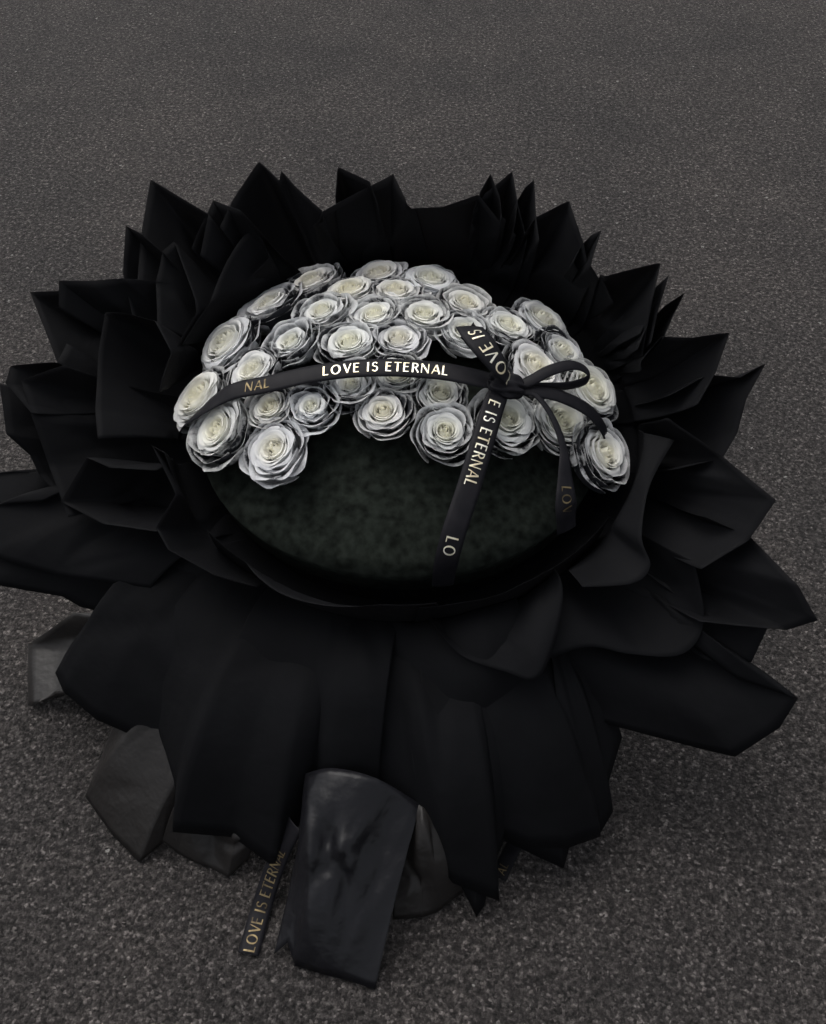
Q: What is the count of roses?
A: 34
